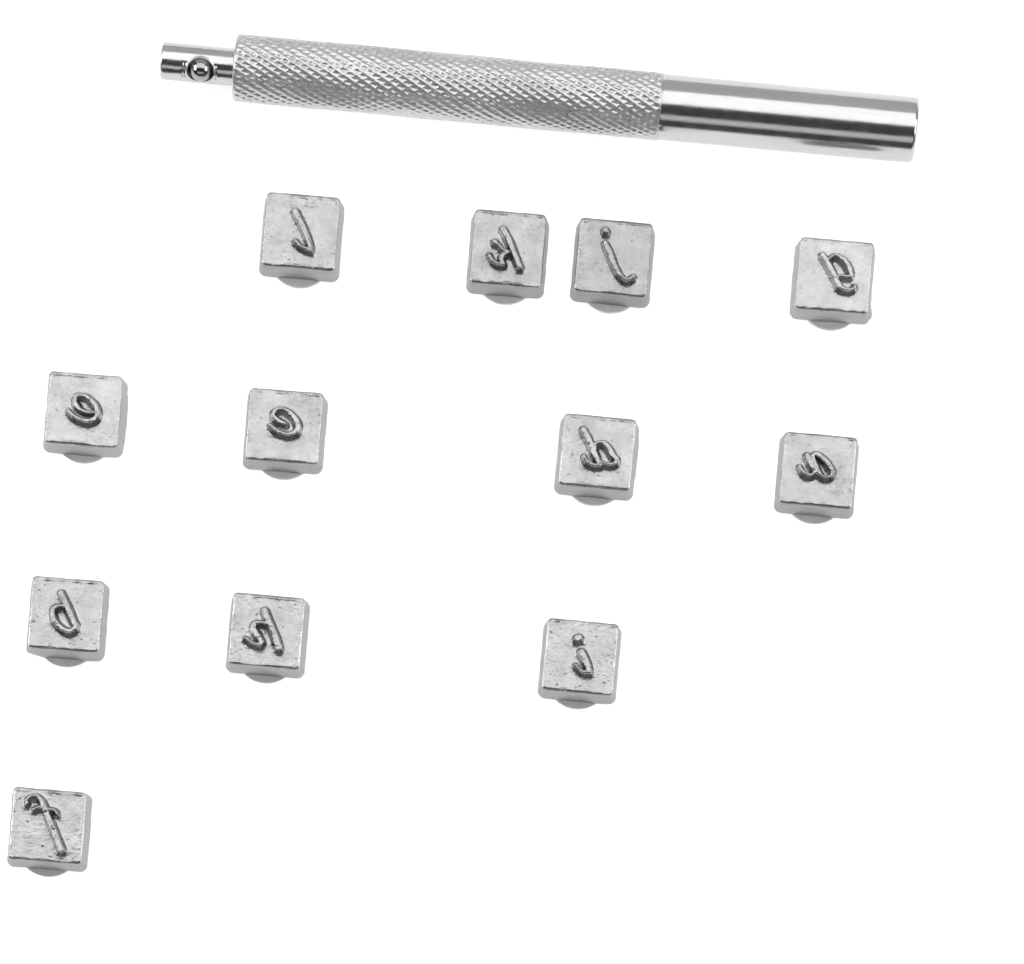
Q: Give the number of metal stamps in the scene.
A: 12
